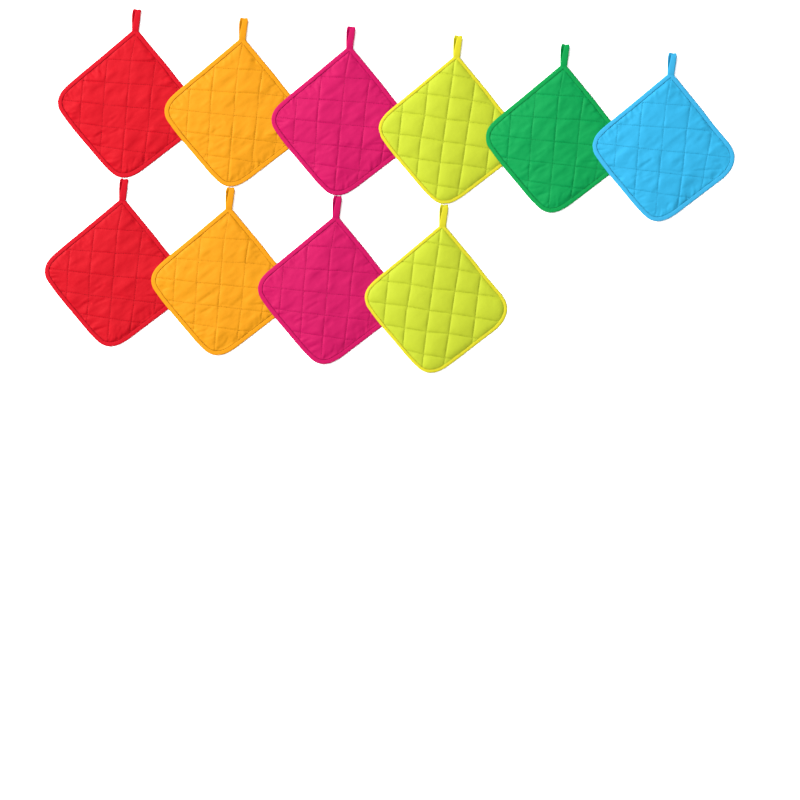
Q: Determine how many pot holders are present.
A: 10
